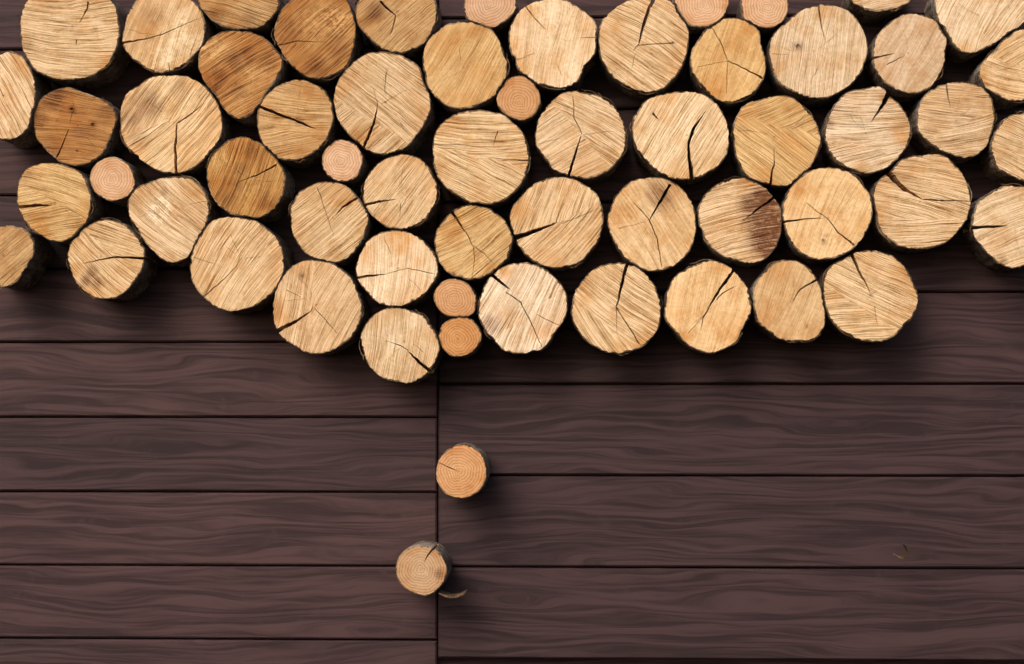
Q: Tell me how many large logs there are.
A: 50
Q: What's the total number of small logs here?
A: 10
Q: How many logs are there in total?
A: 60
